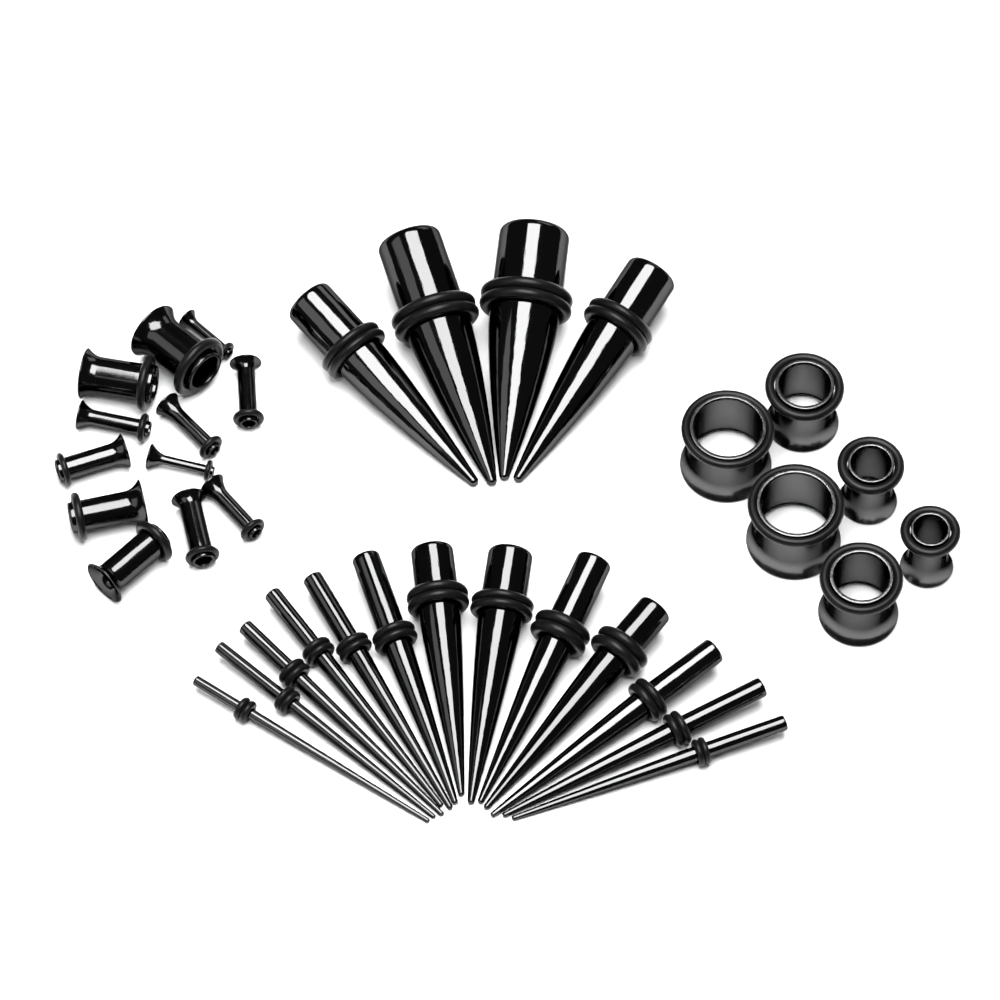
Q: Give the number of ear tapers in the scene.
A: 17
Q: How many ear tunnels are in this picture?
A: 18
